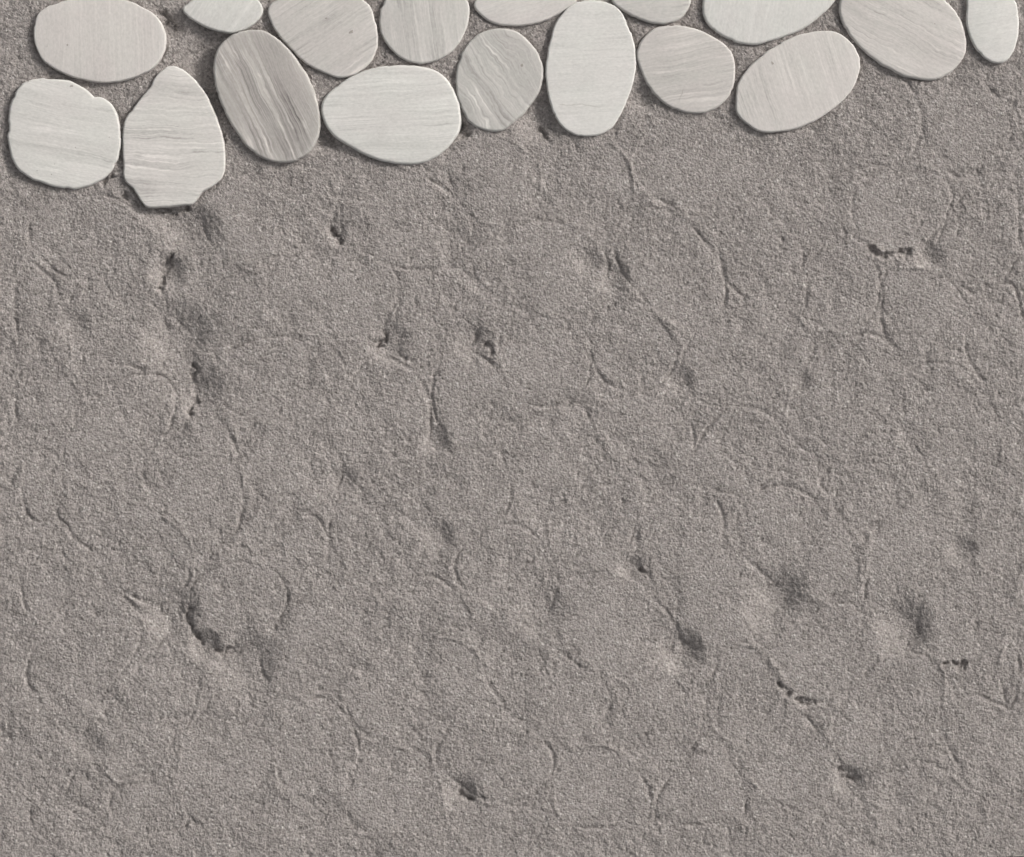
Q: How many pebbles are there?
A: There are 17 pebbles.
